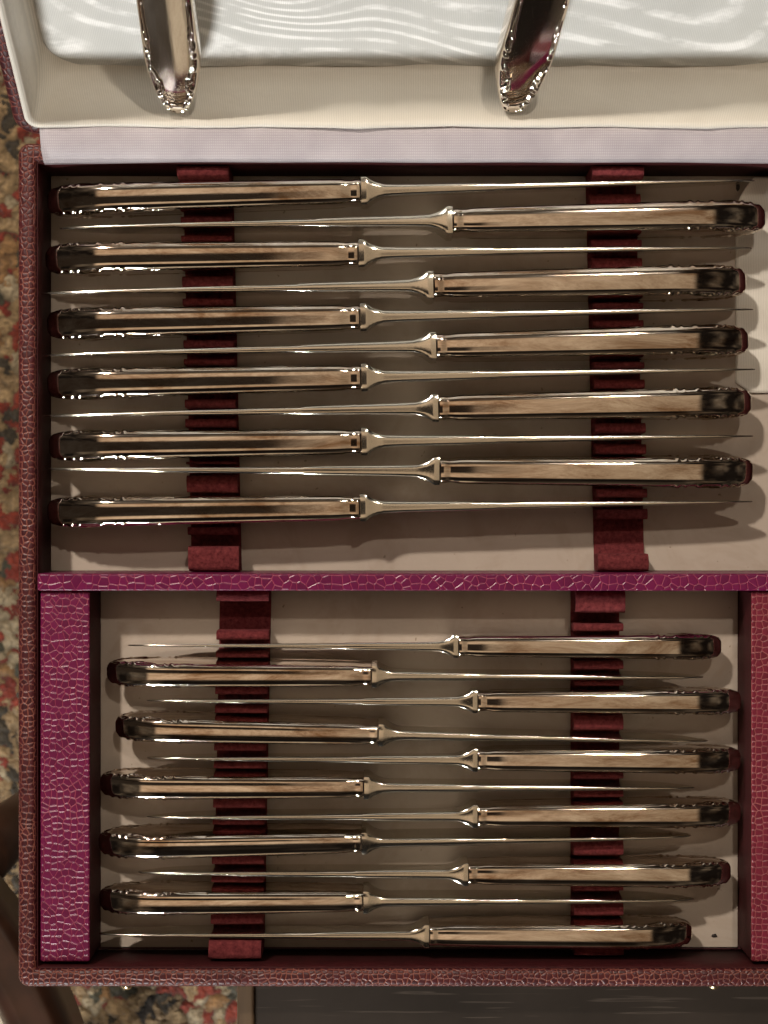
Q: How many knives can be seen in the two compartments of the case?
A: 22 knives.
